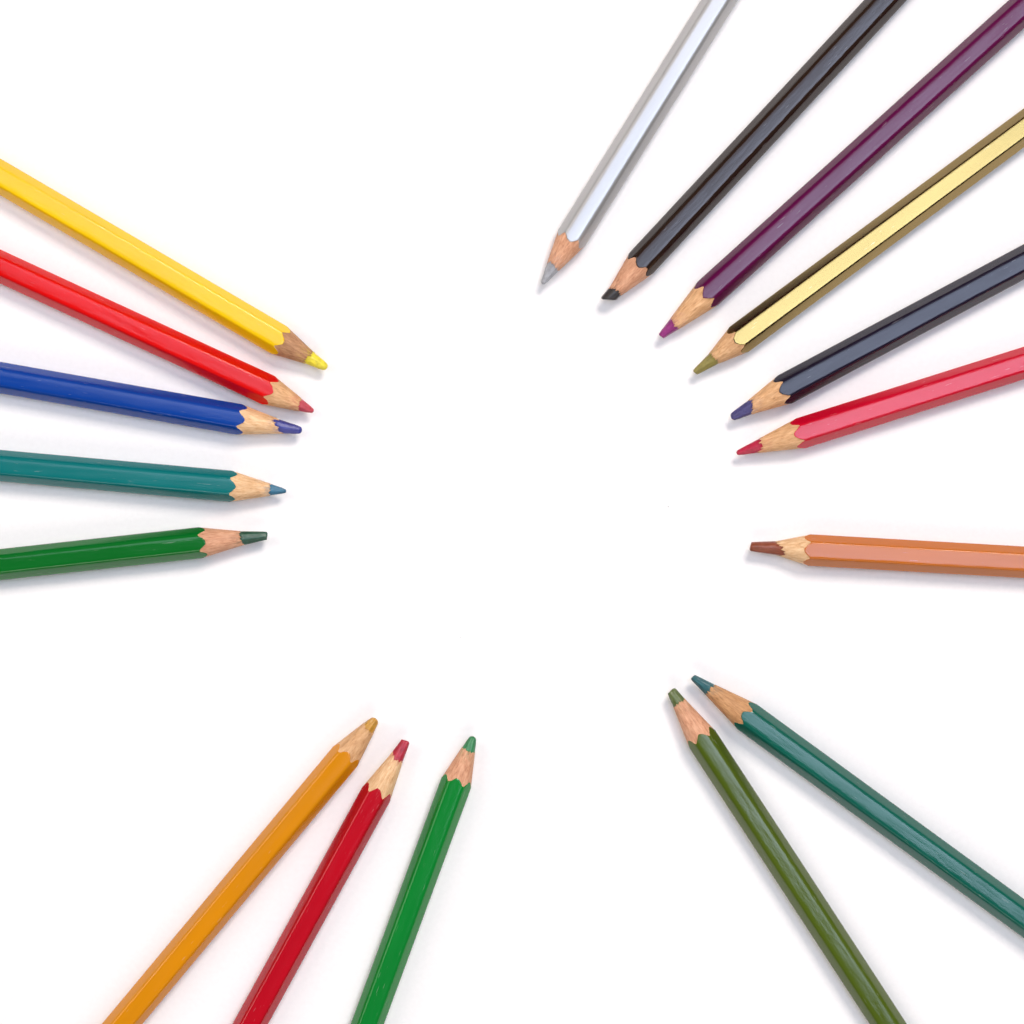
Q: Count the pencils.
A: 17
